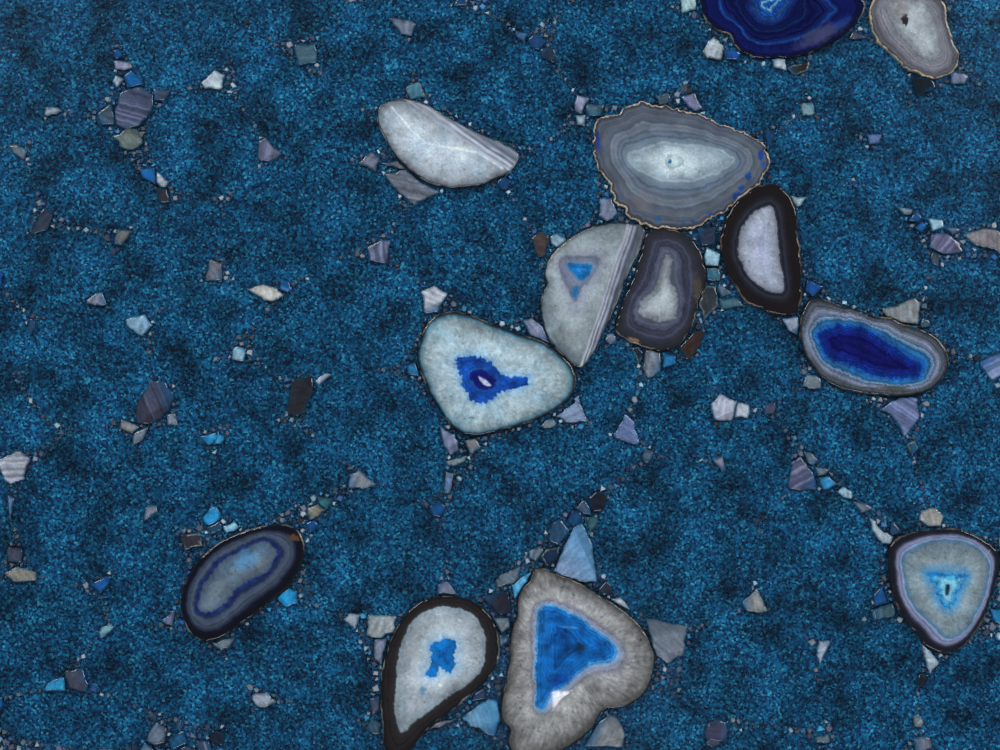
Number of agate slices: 13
